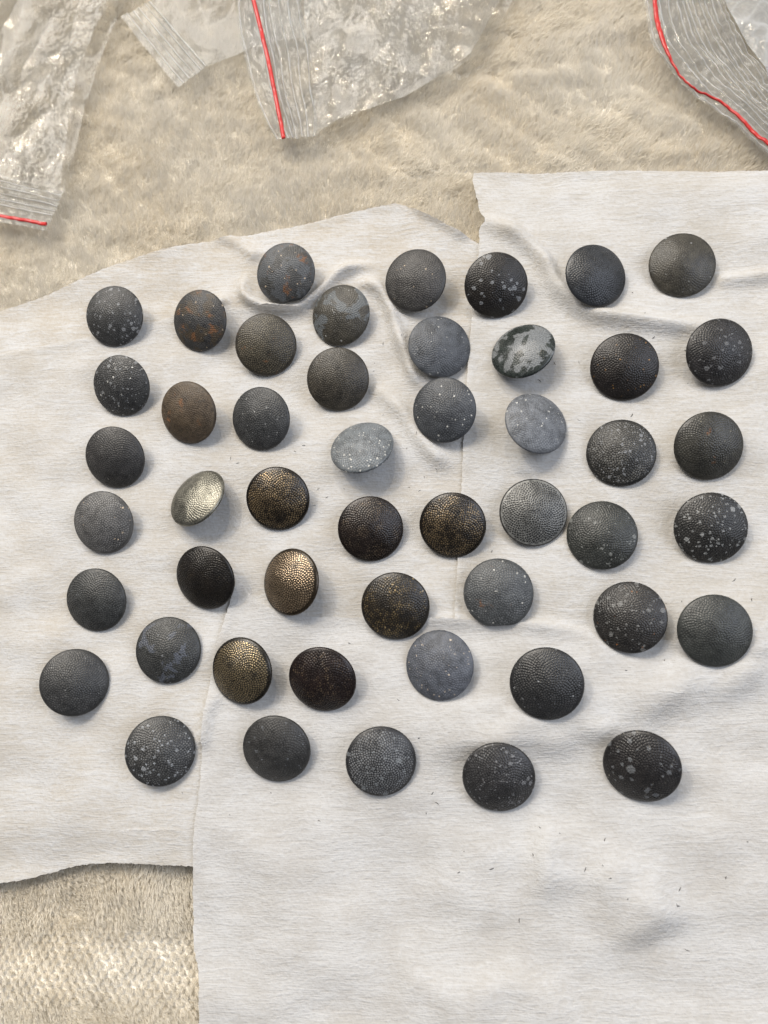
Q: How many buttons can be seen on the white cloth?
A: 49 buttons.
